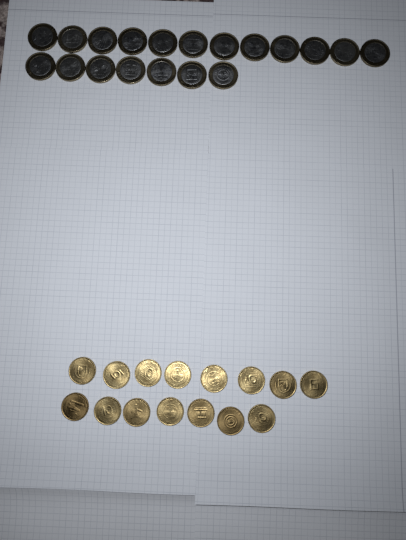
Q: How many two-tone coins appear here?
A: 19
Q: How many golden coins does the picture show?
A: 15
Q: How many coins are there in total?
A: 34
